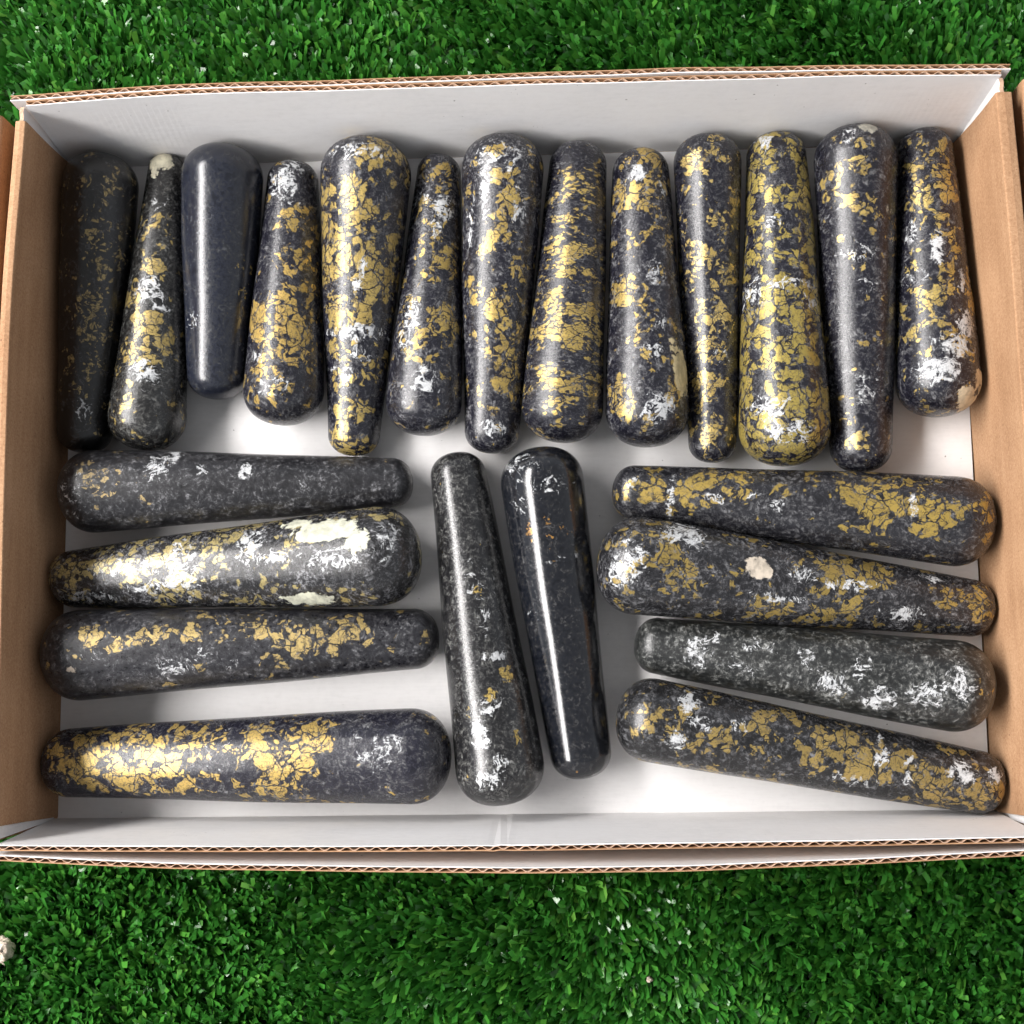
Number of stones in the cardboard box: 23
